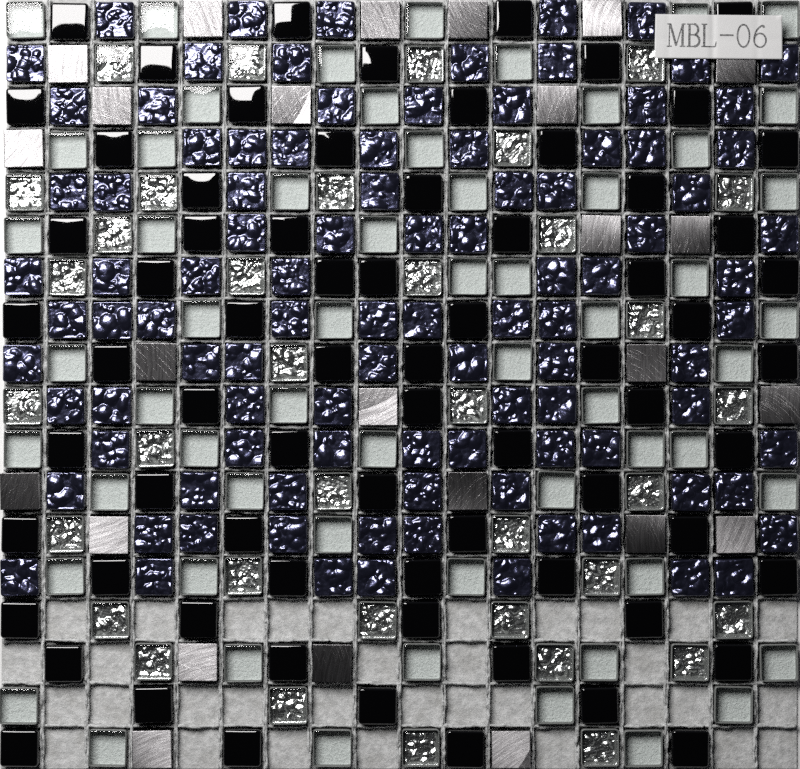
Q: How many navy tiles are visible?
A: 100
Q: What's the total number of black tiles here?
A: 71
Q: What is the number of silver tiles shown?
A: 61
